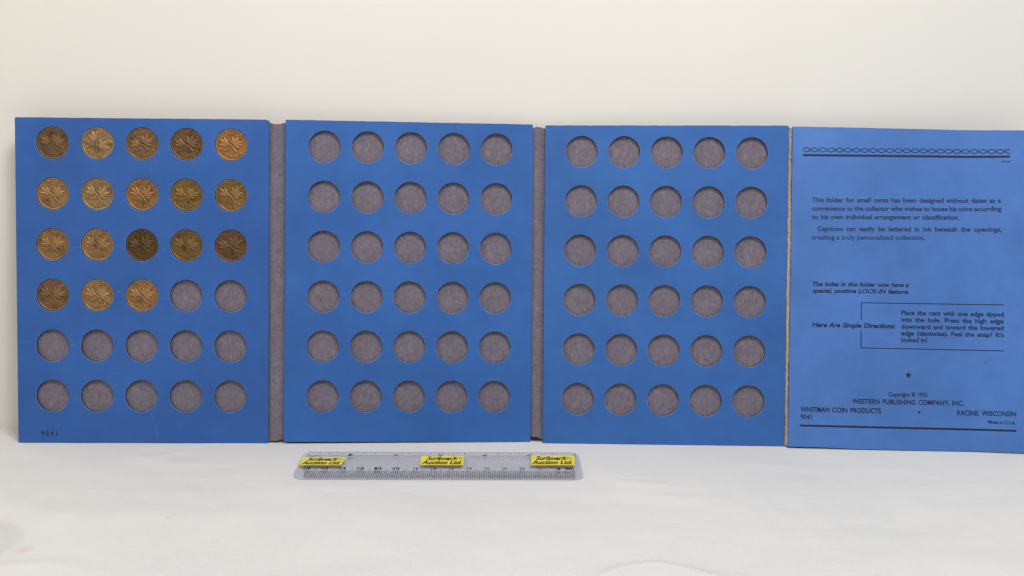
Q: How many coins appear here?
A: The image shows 18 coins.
